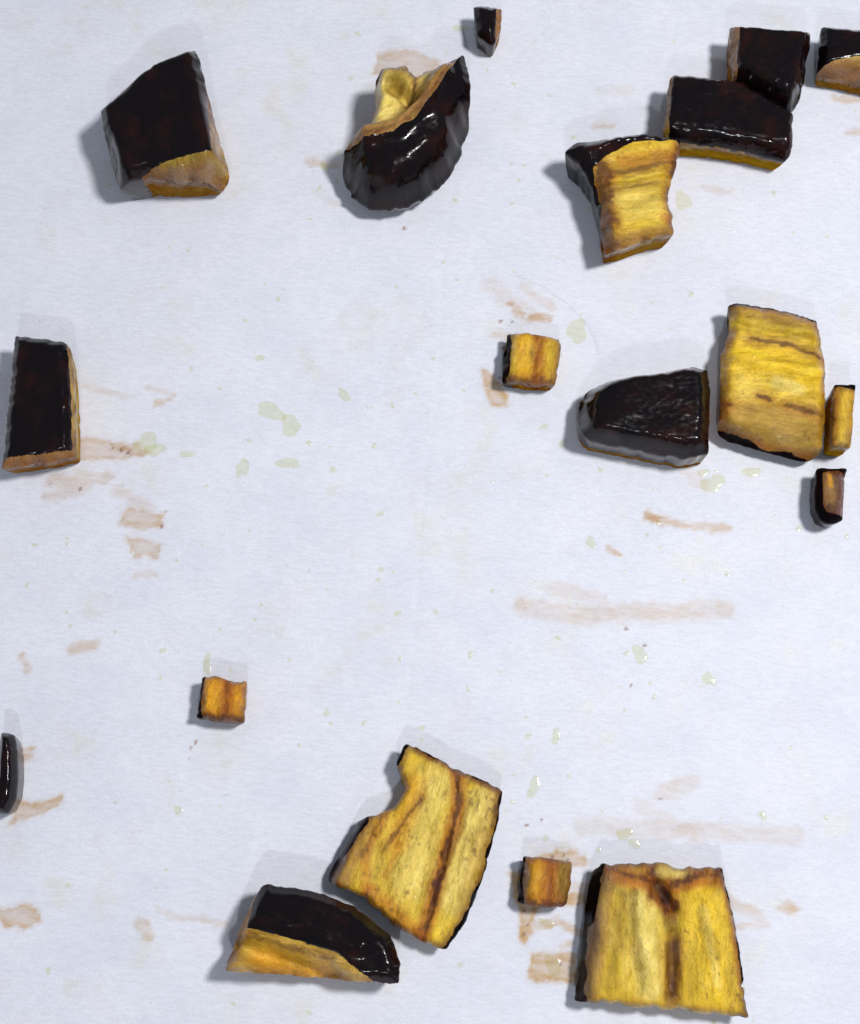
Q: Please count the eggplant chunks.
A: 19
